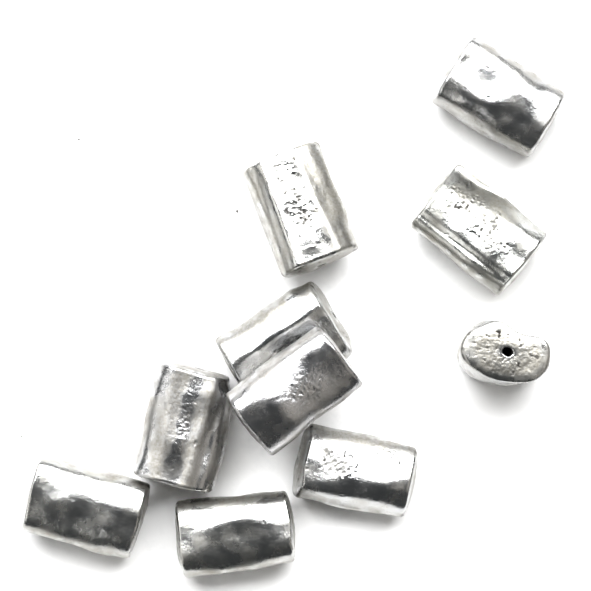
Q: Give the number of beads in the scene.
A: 10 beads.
